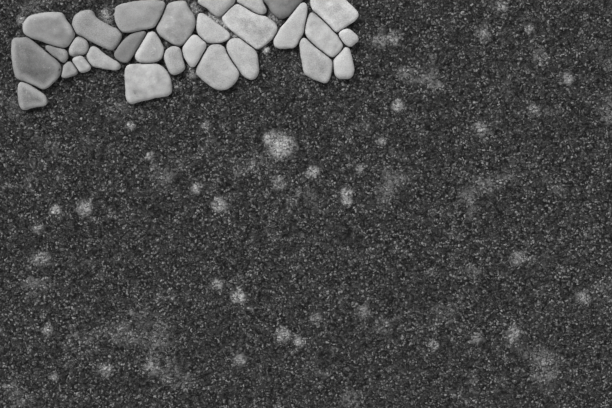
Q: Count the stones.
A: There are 29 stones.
